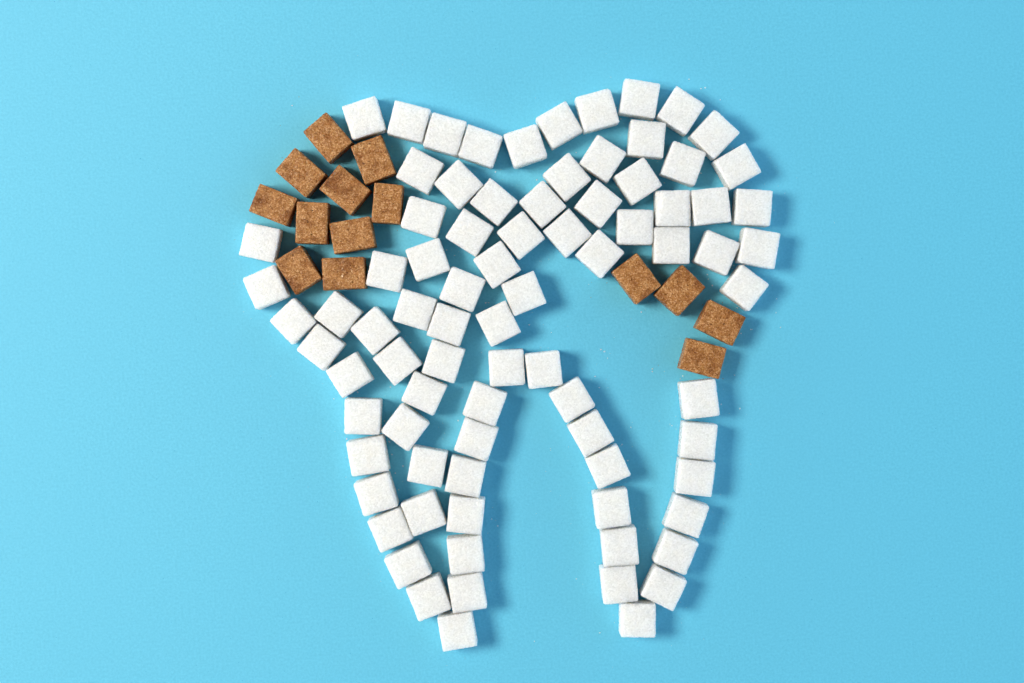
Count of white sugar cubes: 83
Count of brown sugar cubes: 14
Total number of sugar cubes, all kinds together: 97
